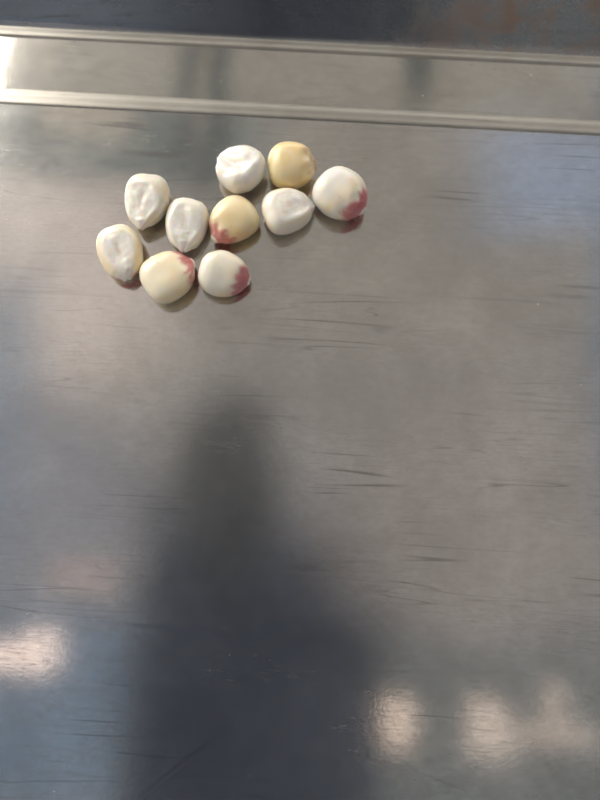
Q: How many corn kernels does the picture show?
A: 10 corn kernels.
